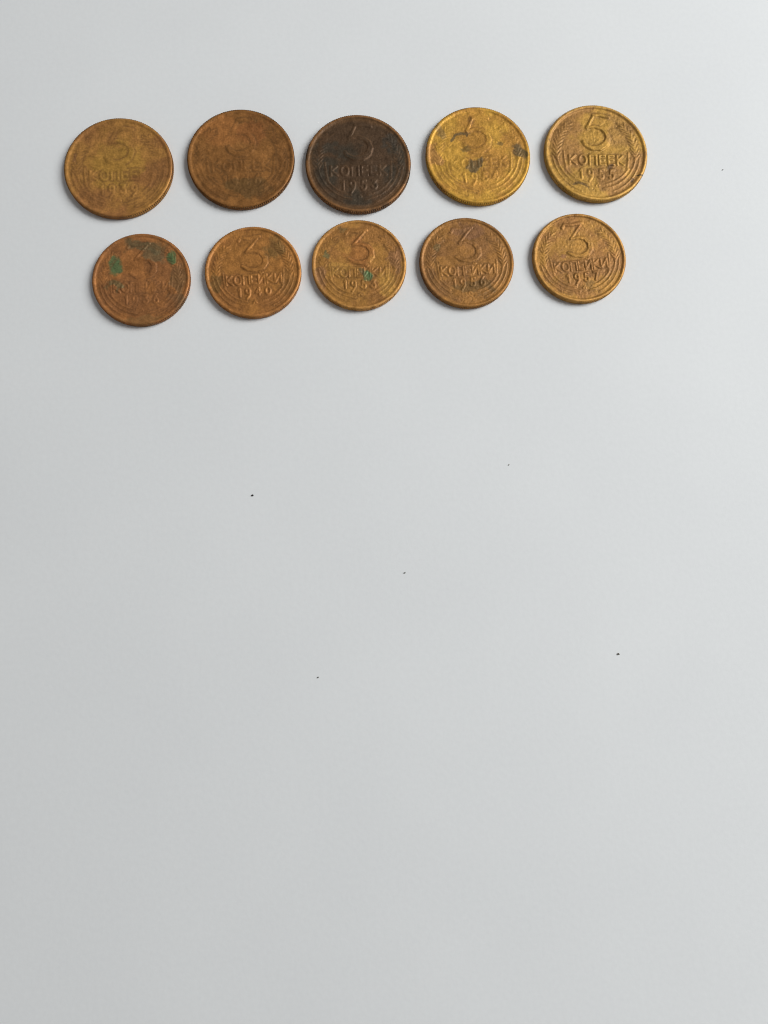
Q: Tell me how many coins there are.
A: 10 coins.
